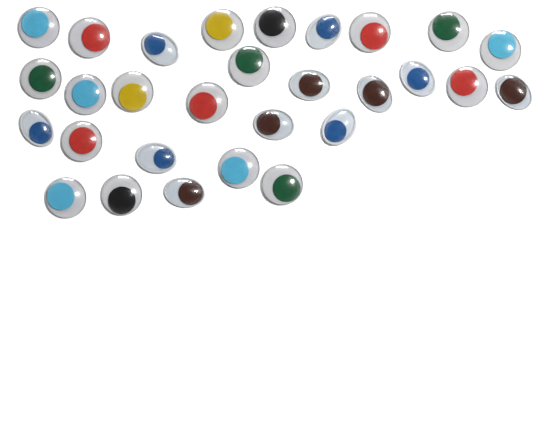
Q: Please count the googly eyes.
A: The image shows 29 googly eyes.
